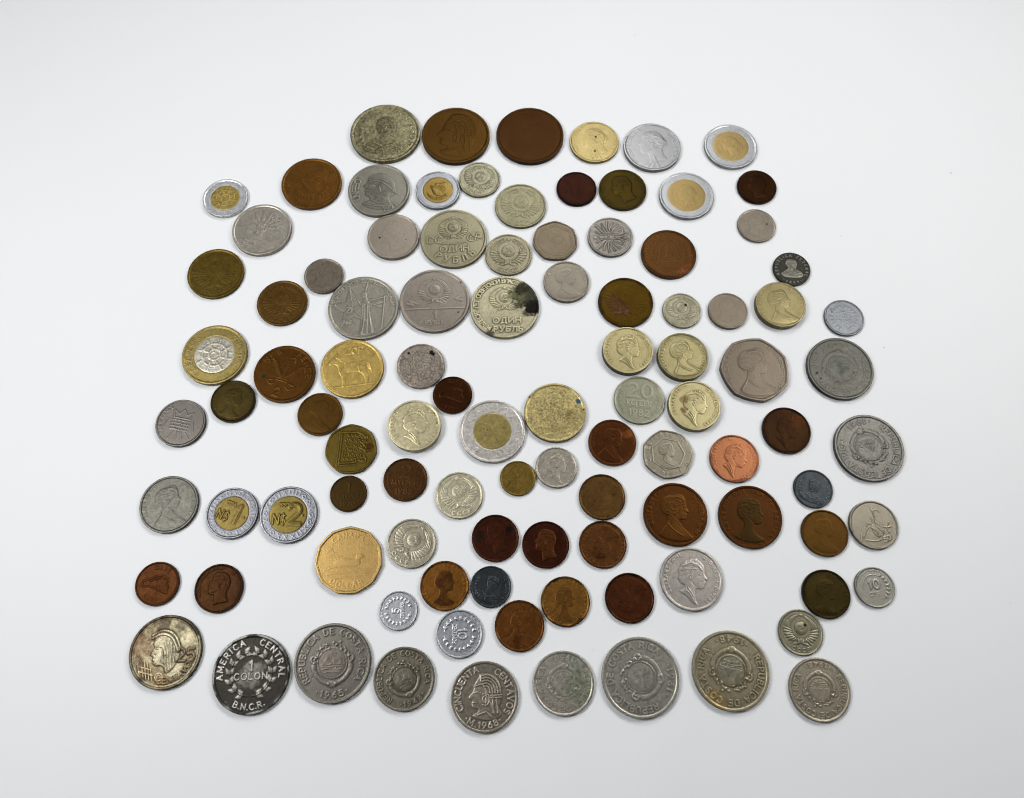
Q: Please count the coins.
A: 101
